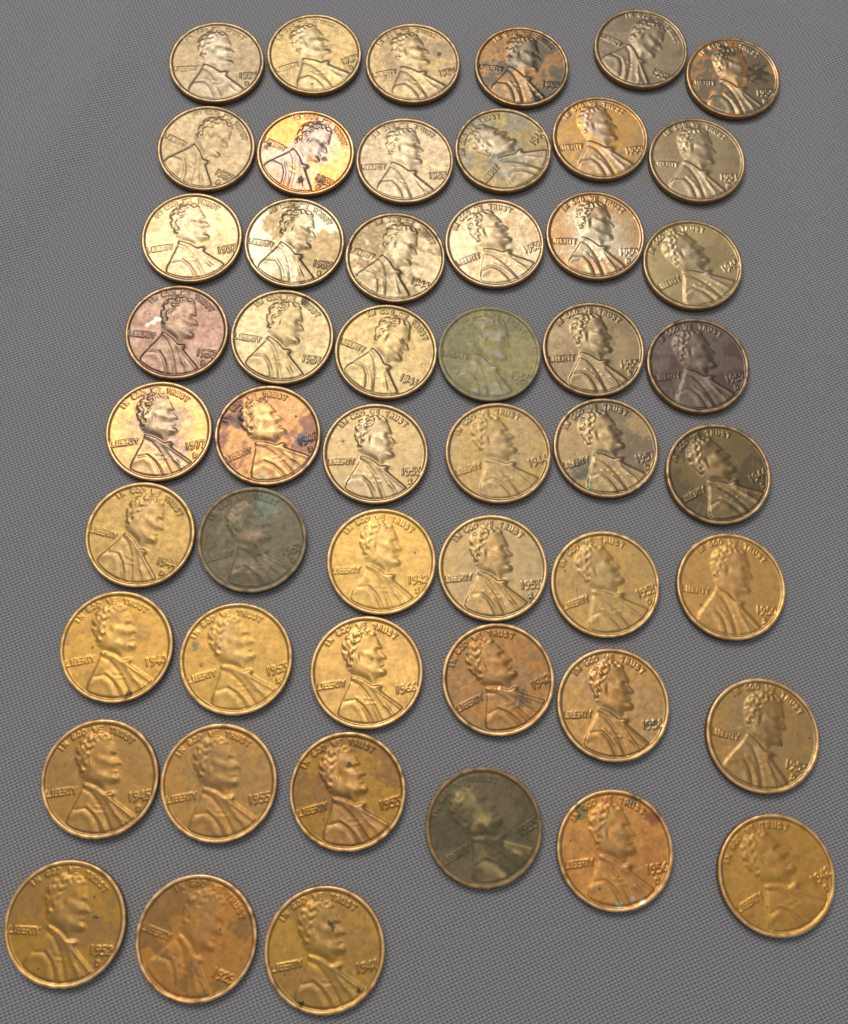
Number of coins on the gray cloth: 51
